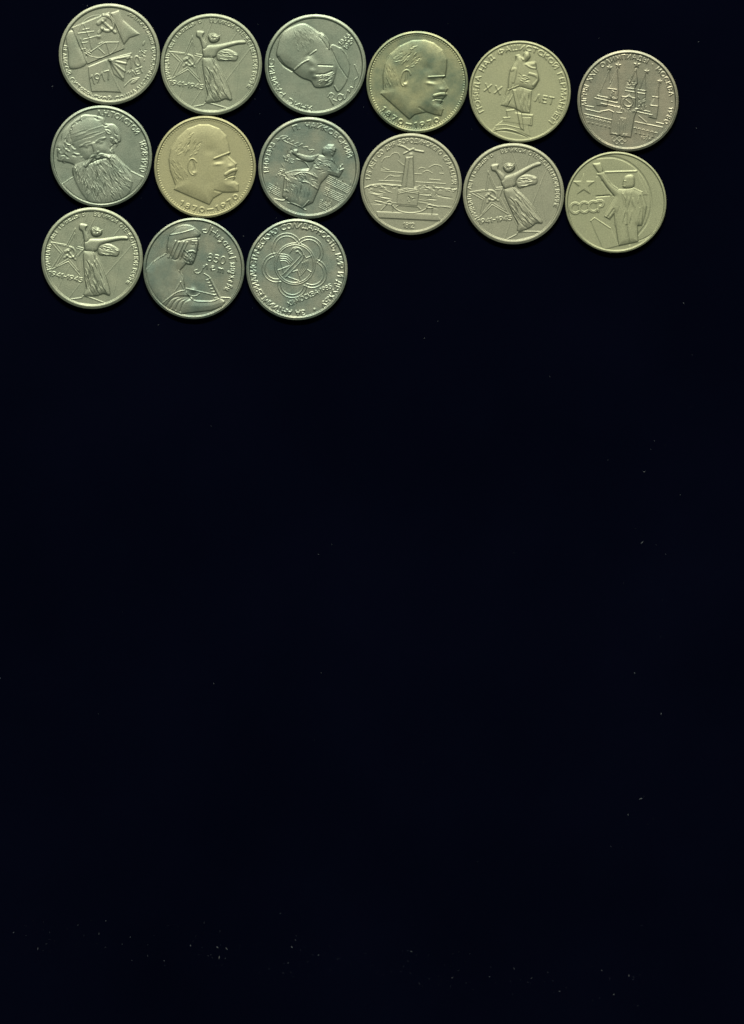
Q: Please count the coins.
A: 15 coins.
